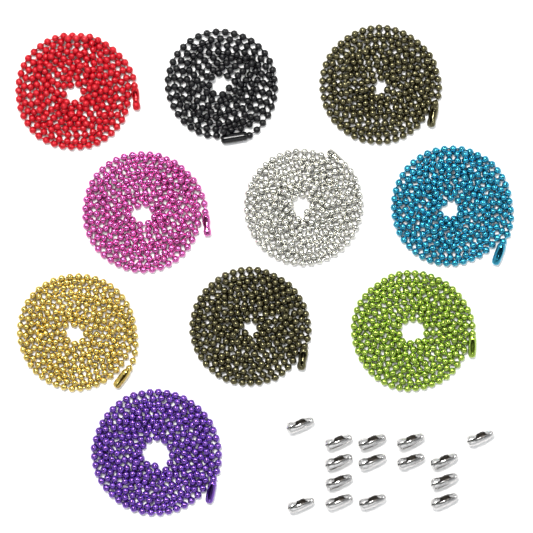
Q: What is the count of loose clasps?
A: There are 15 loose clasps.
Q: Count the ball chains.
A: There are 10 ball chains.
